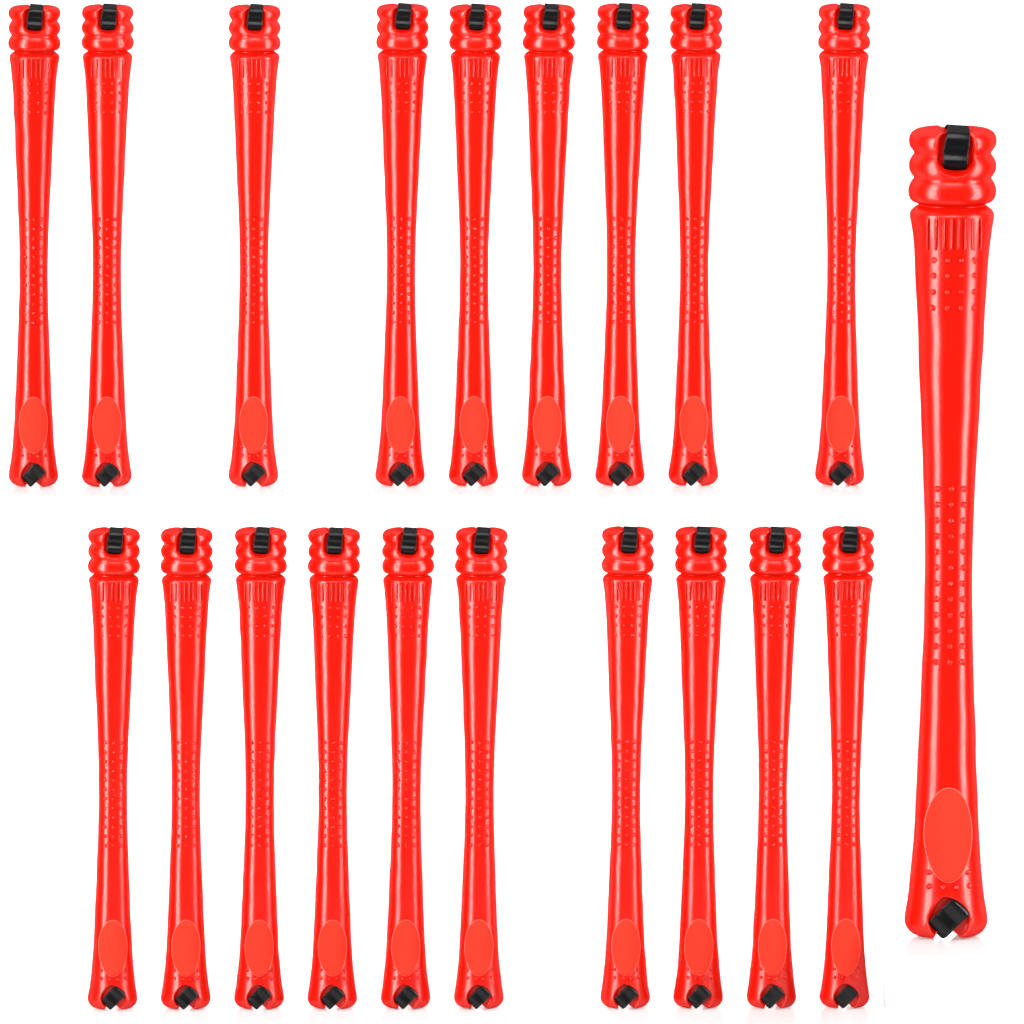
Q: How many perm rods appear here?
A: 20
